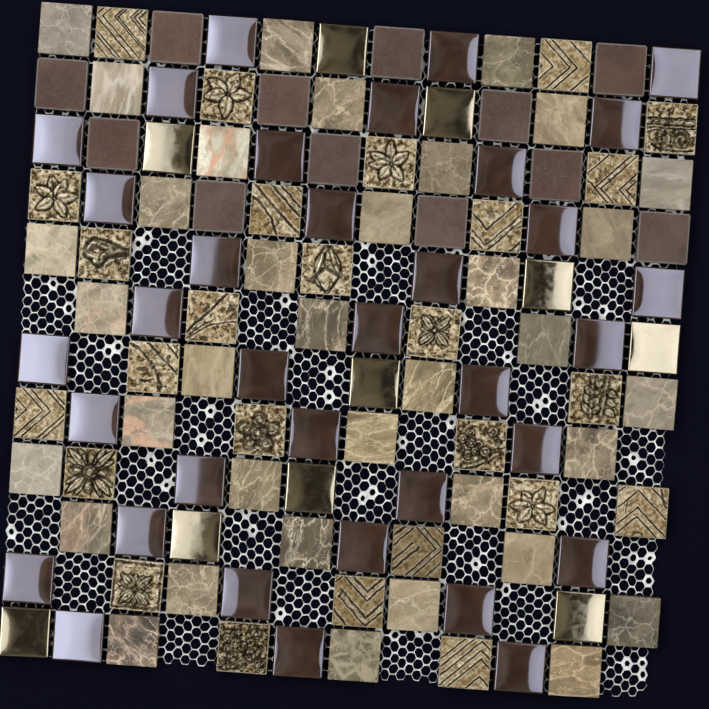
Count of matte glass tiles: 12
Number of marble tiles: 36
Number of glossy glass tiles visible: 35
